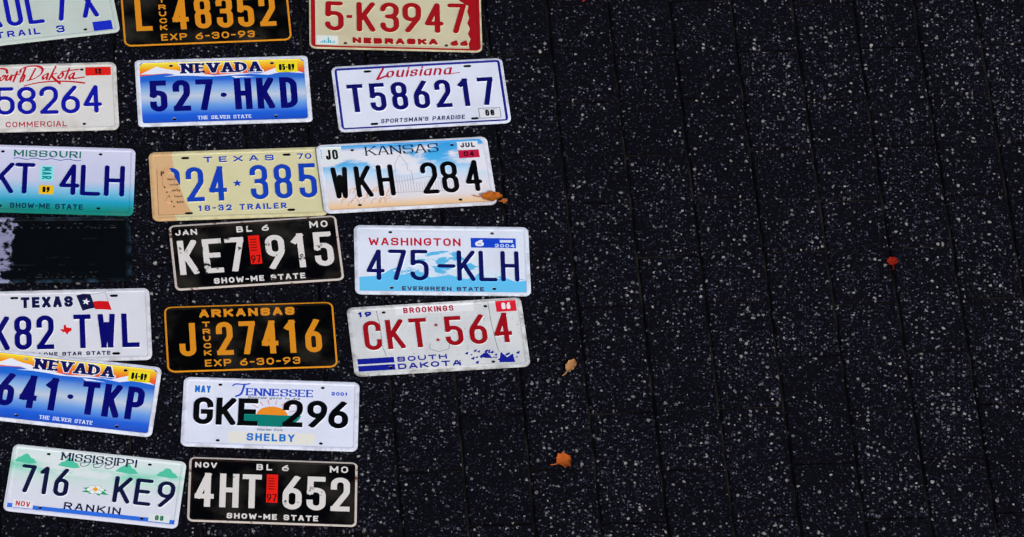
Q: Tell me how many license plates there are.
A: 19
